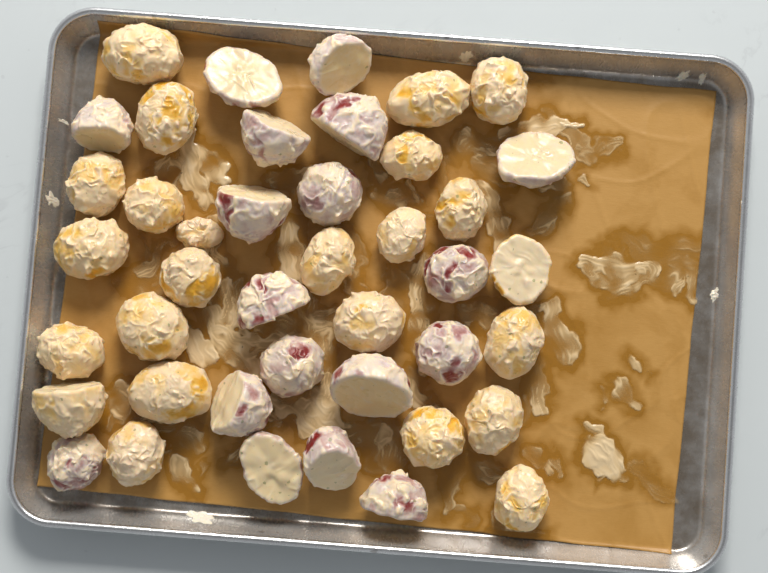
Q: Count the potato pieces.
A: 42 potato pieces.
